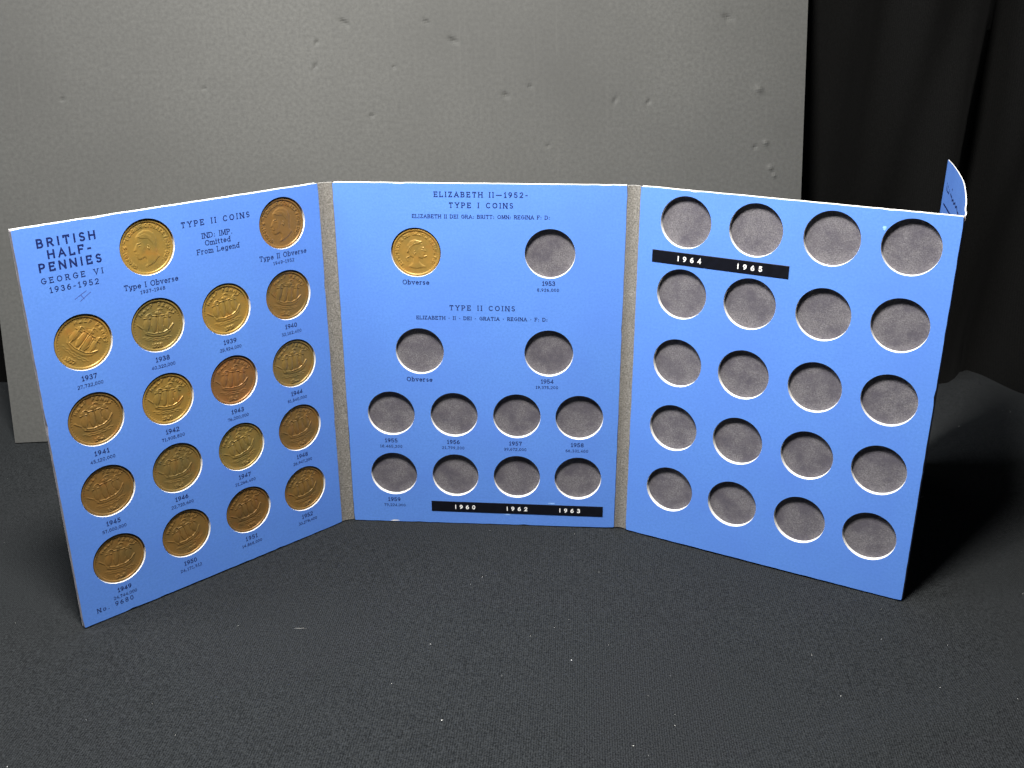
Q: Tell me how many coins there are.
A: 19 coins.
